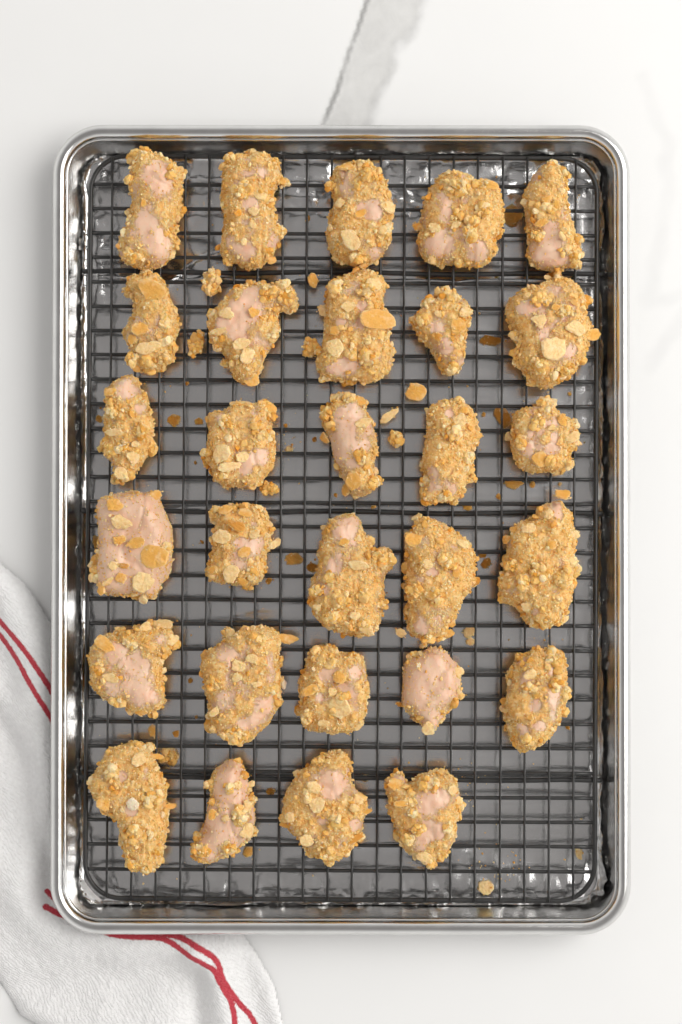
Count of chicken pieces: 29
